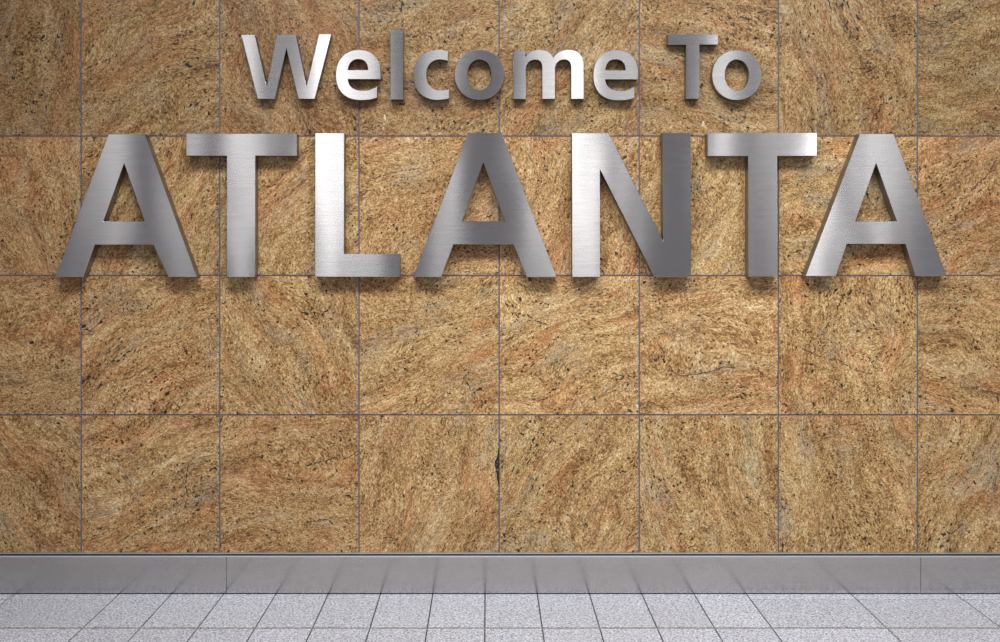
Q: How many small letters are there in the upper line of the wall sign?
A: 9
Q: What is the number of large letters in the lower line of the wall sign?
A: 7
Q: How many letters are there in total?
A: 16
